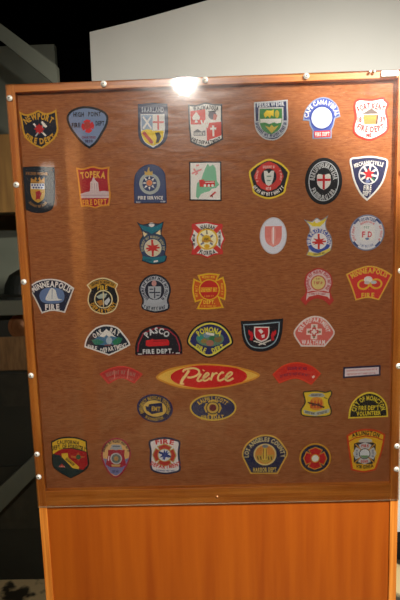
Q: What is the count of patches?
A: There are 44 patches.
